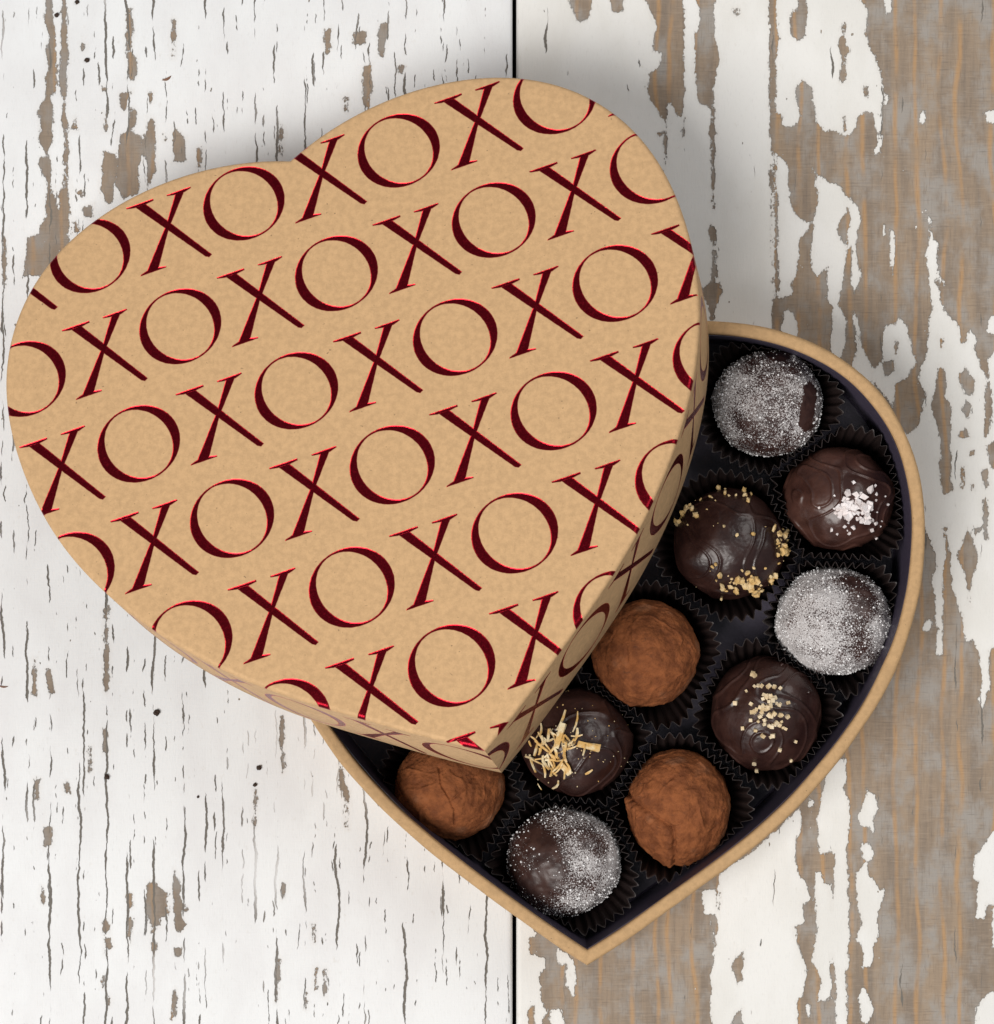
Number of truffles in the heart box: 10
